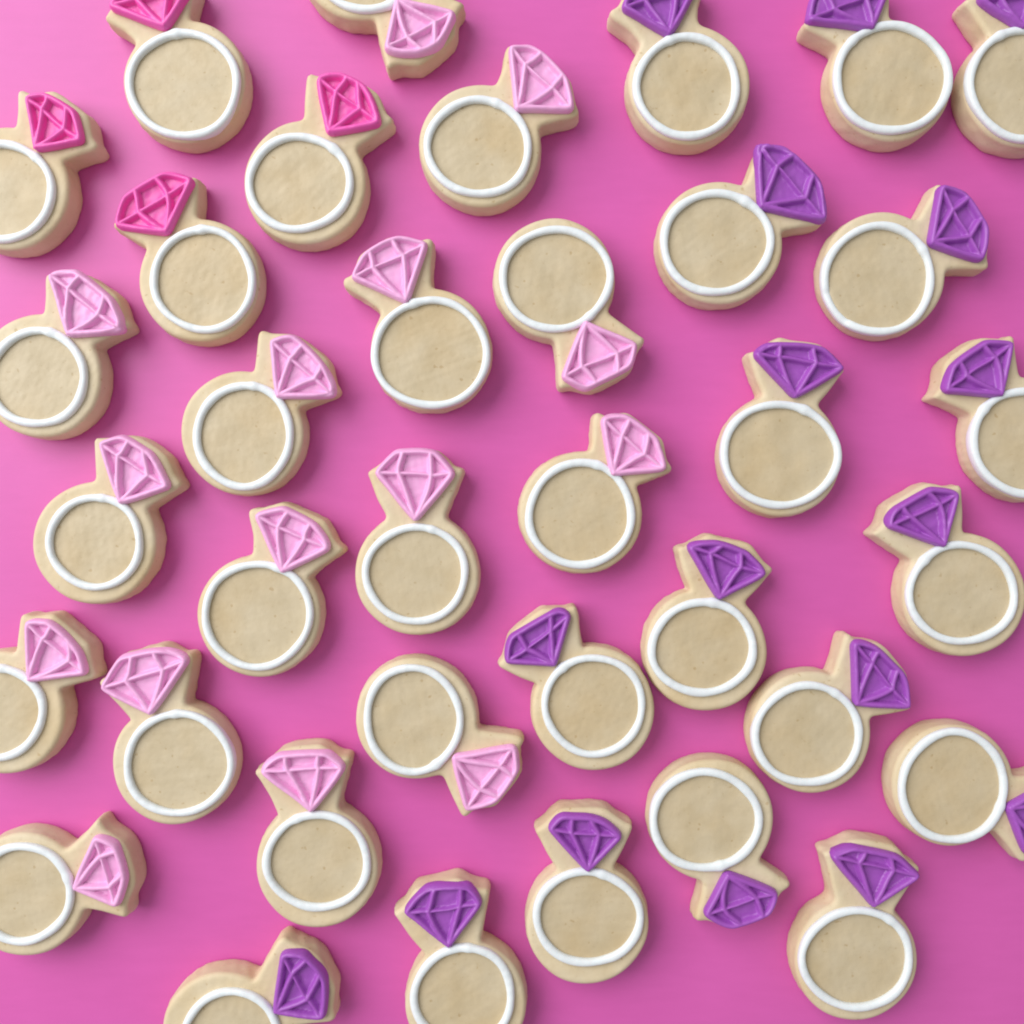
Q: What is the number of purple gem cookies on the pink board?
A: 17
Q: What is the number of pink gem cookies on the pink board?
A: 15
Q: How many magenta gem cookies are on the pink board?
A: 4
